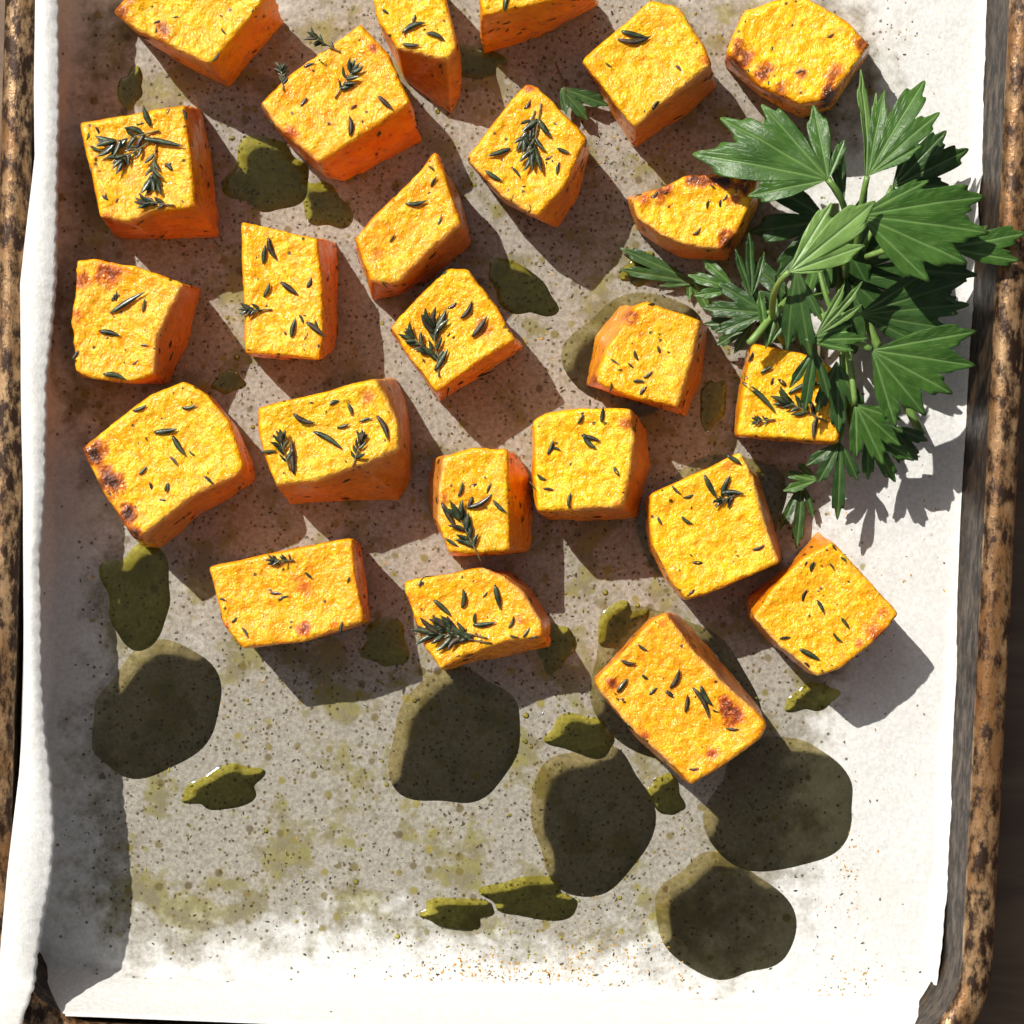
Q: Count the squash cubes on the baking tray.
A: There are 24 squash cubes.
